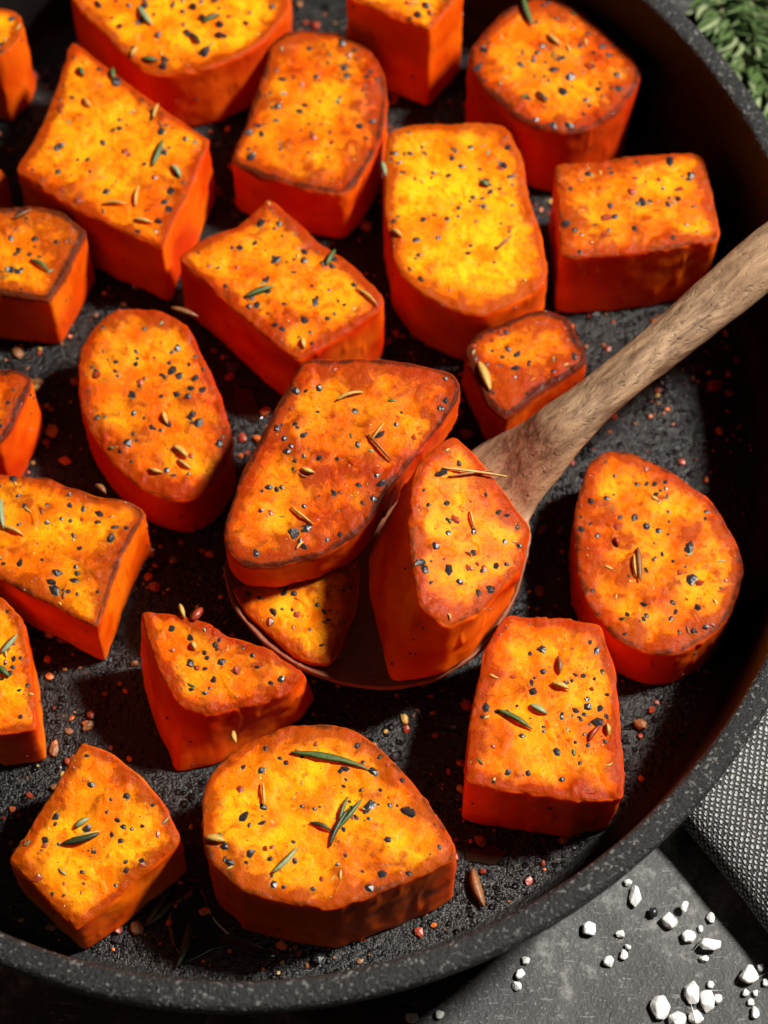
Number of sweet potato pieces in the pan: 24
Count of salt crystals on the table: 33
